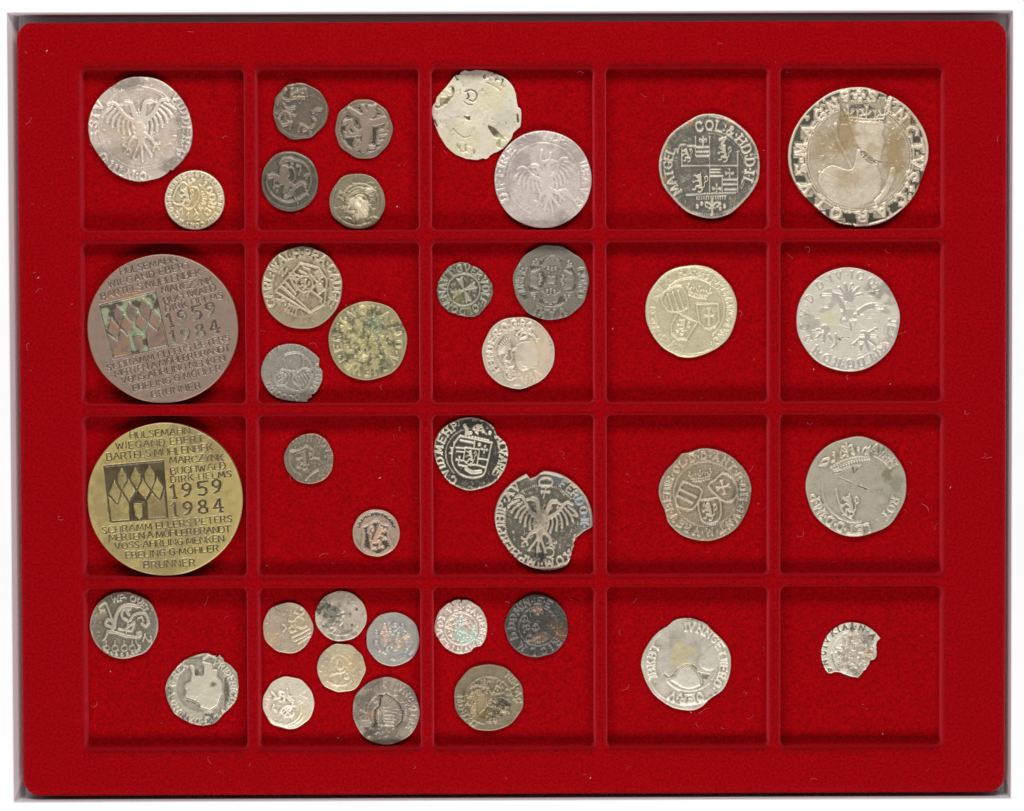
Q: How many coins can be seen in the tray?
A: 39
